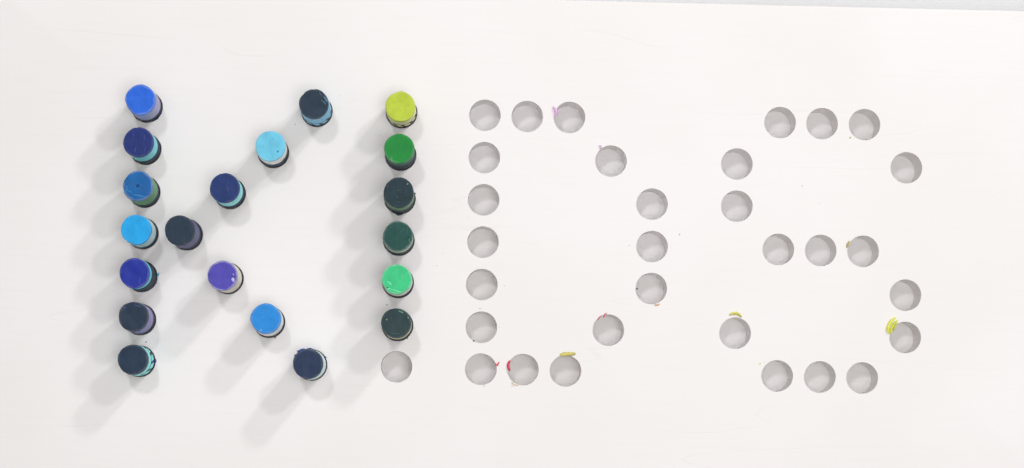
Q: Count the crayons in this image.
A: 20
